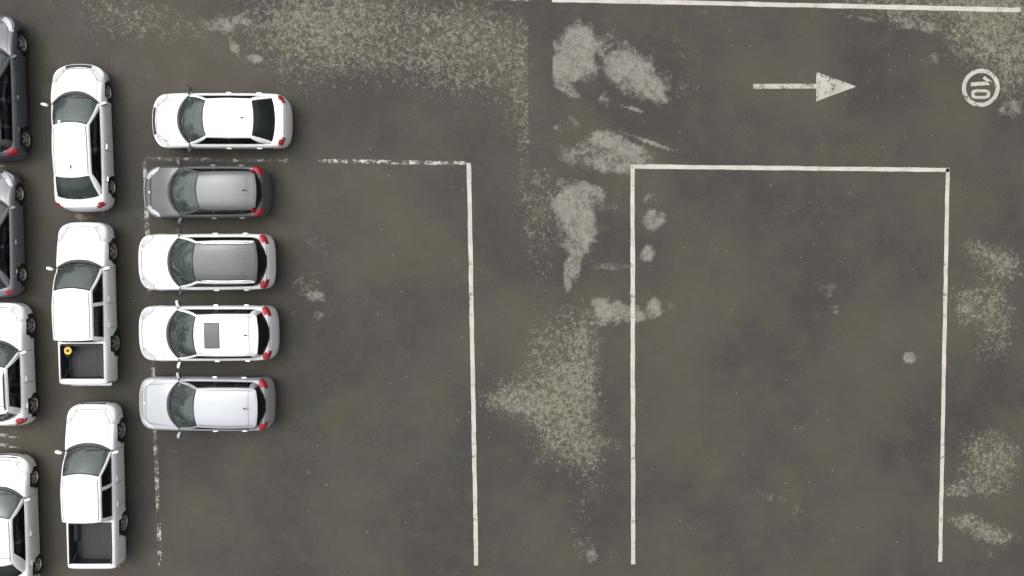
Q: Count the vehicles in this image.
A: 12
